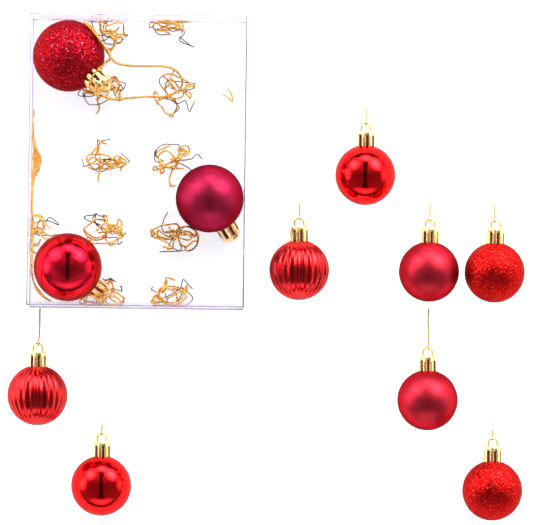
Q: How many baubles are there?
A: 11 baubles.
